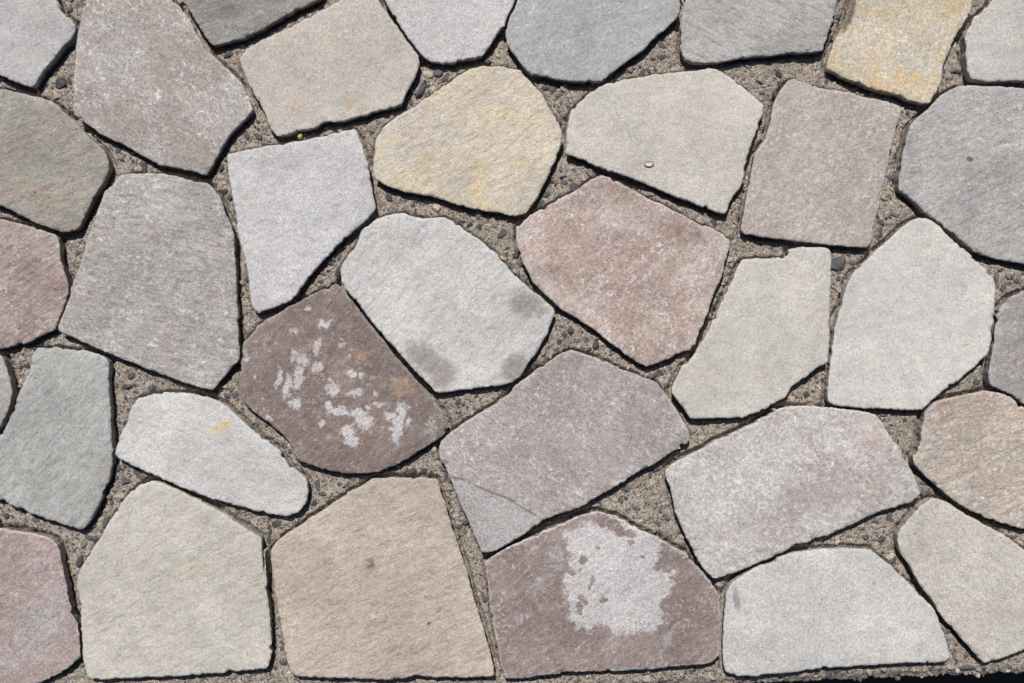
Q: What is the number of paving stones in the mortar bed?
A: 35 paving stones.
